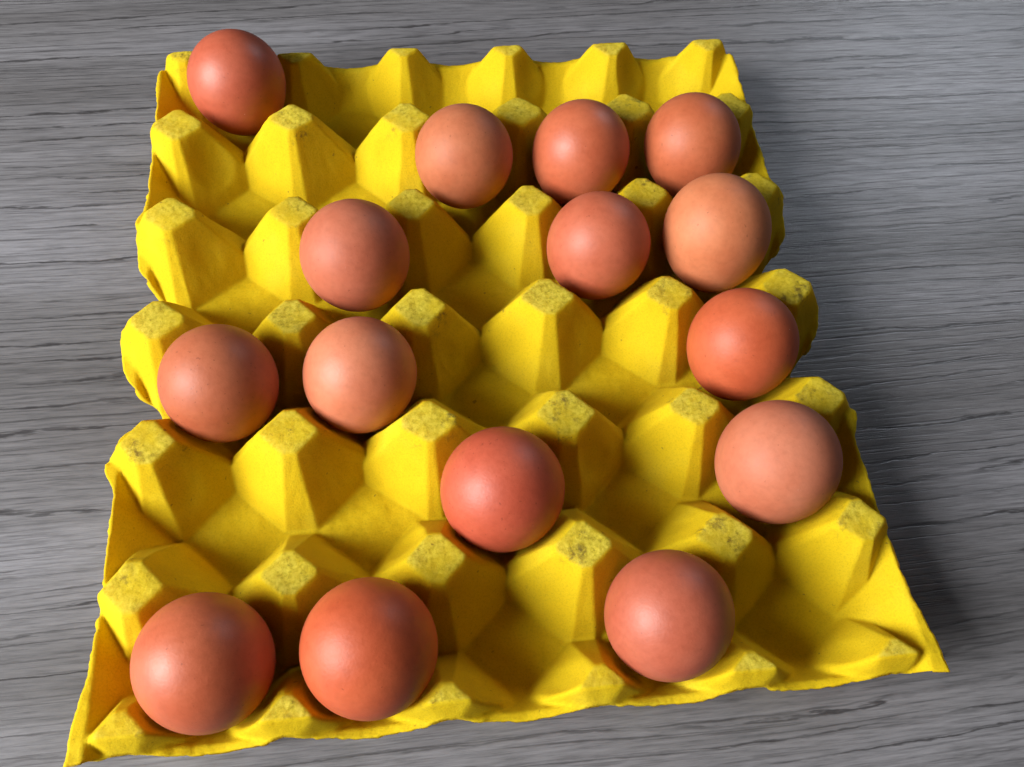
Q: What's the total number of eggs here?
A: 15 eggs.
